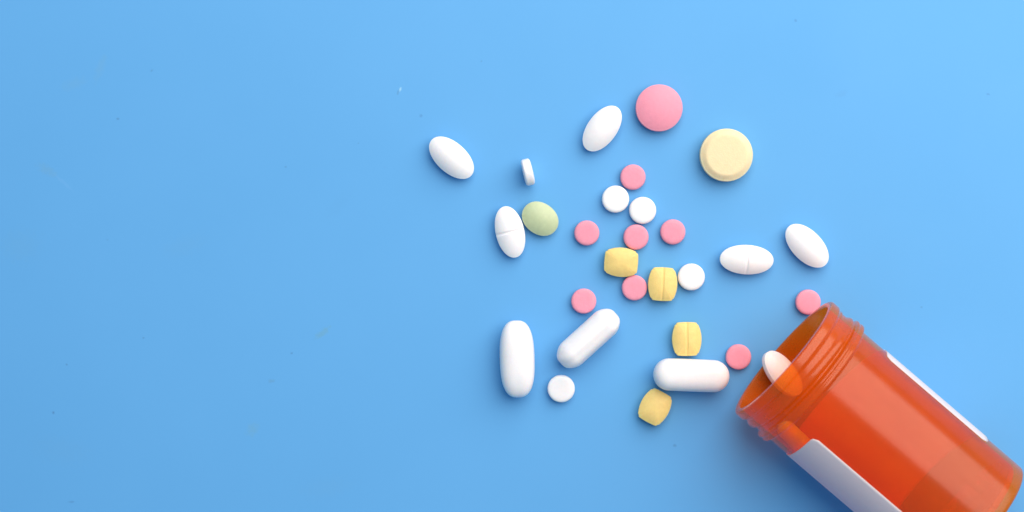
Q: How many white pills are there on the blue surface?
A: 14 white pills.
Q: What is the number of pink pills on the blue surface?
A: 9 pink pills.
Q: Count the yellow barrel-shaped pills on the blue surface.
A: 4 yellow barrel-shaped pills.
